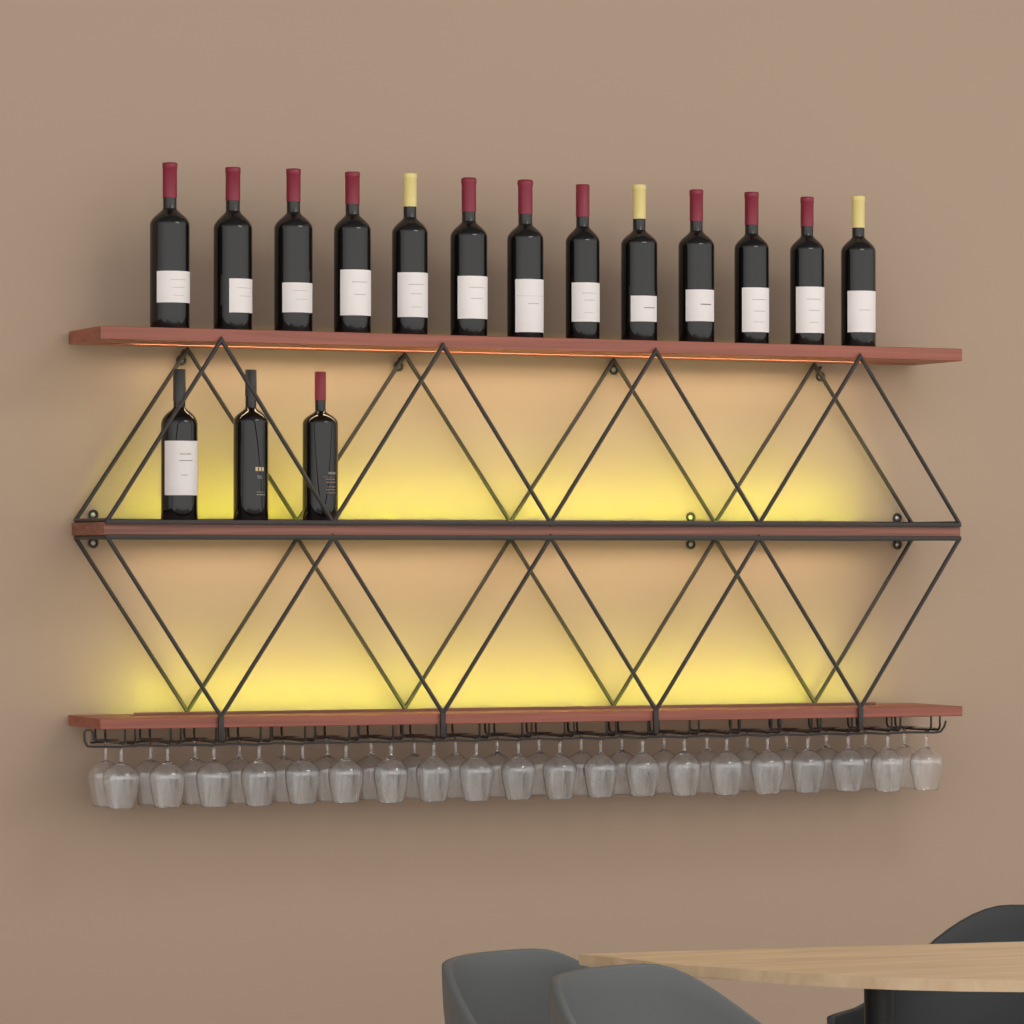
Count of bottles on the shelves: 16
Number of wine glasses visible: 40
